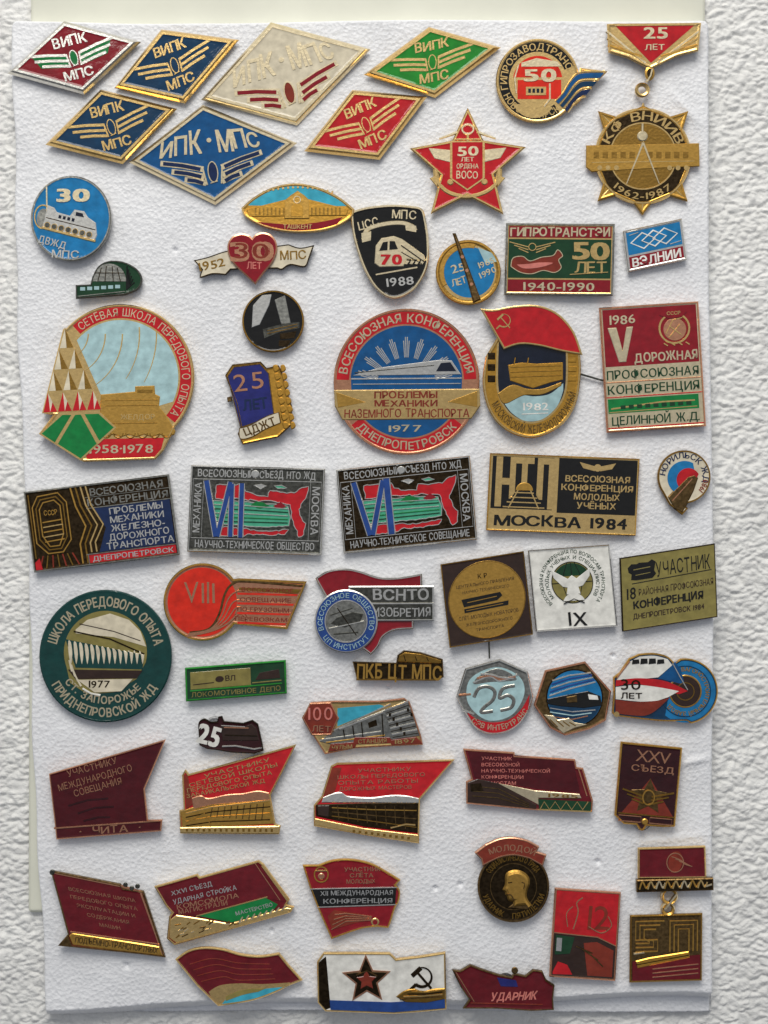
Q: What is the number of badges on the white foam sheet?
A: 56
